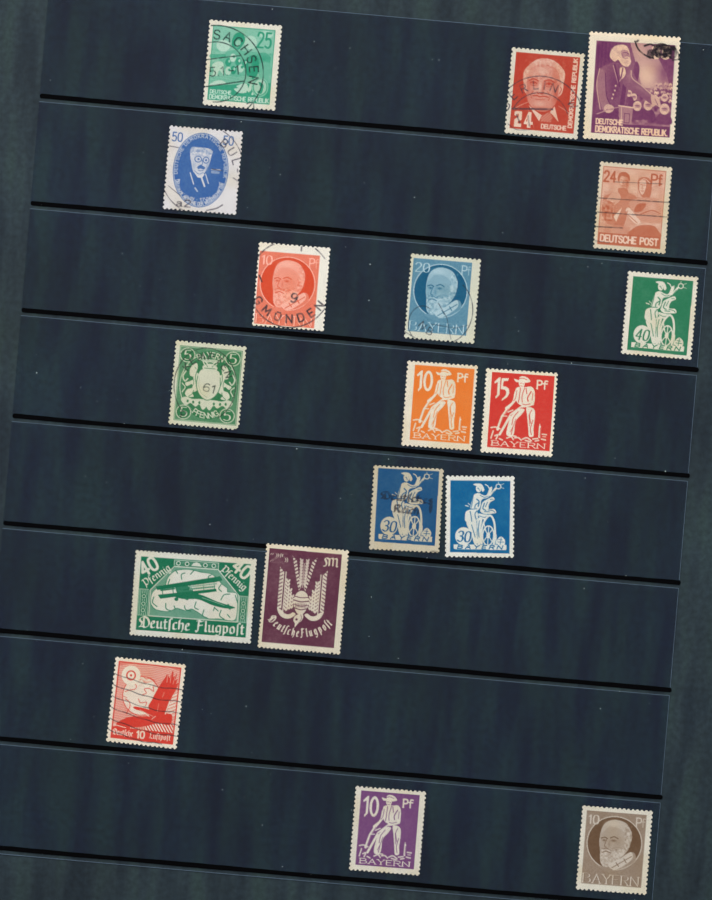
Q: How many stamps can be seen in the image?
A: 18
